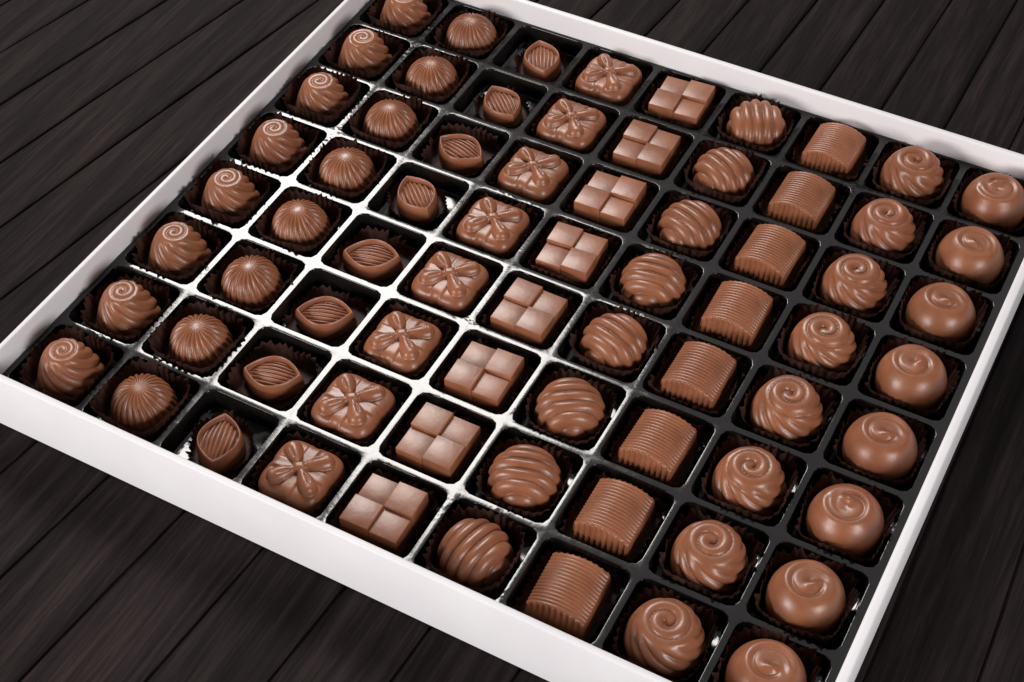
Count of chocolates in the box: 72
